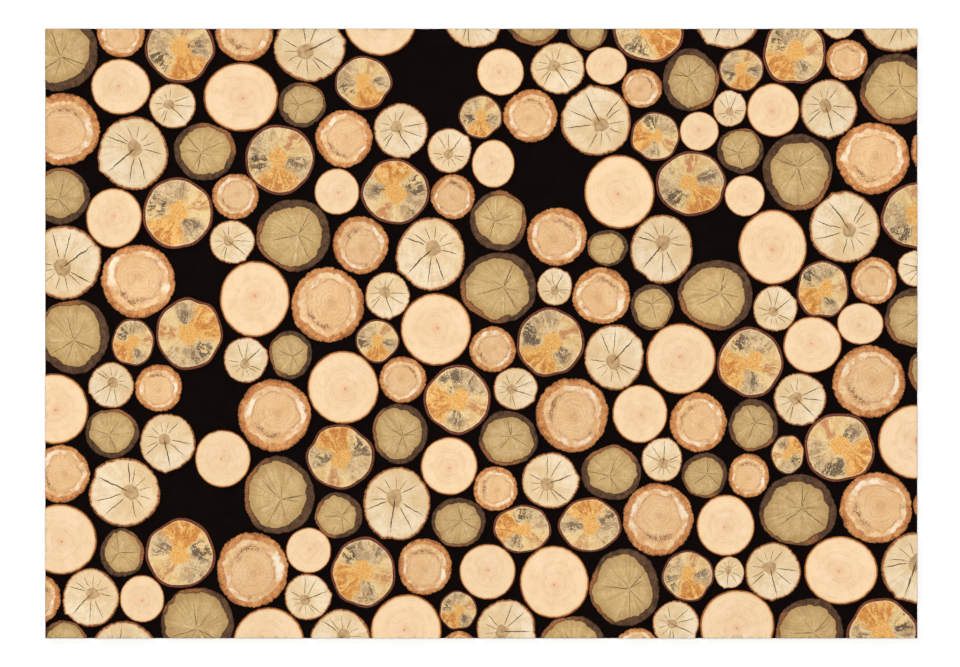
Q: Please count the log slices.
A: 175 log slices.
